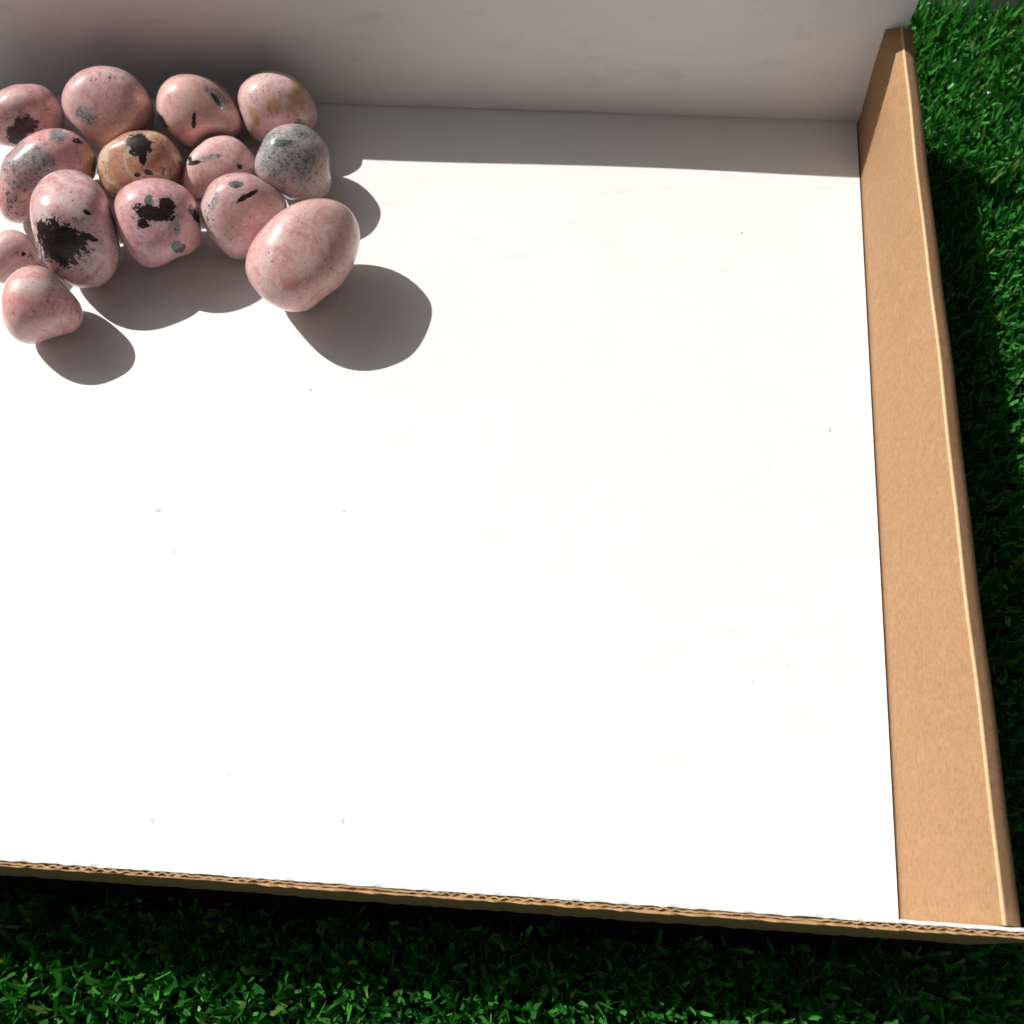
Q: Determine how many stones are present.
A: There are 14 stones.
